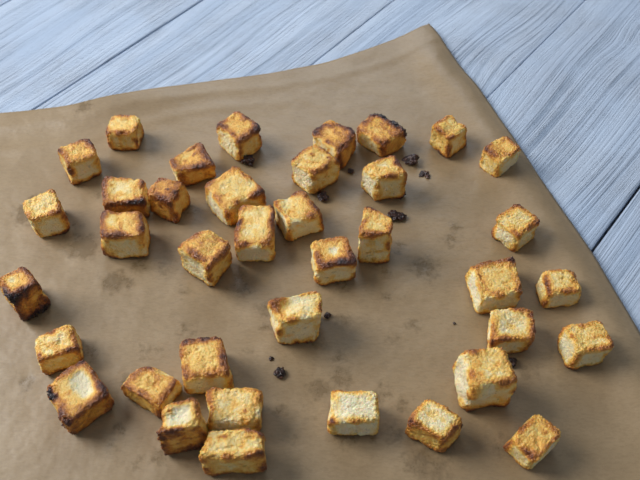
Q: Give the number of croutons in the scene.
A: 38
